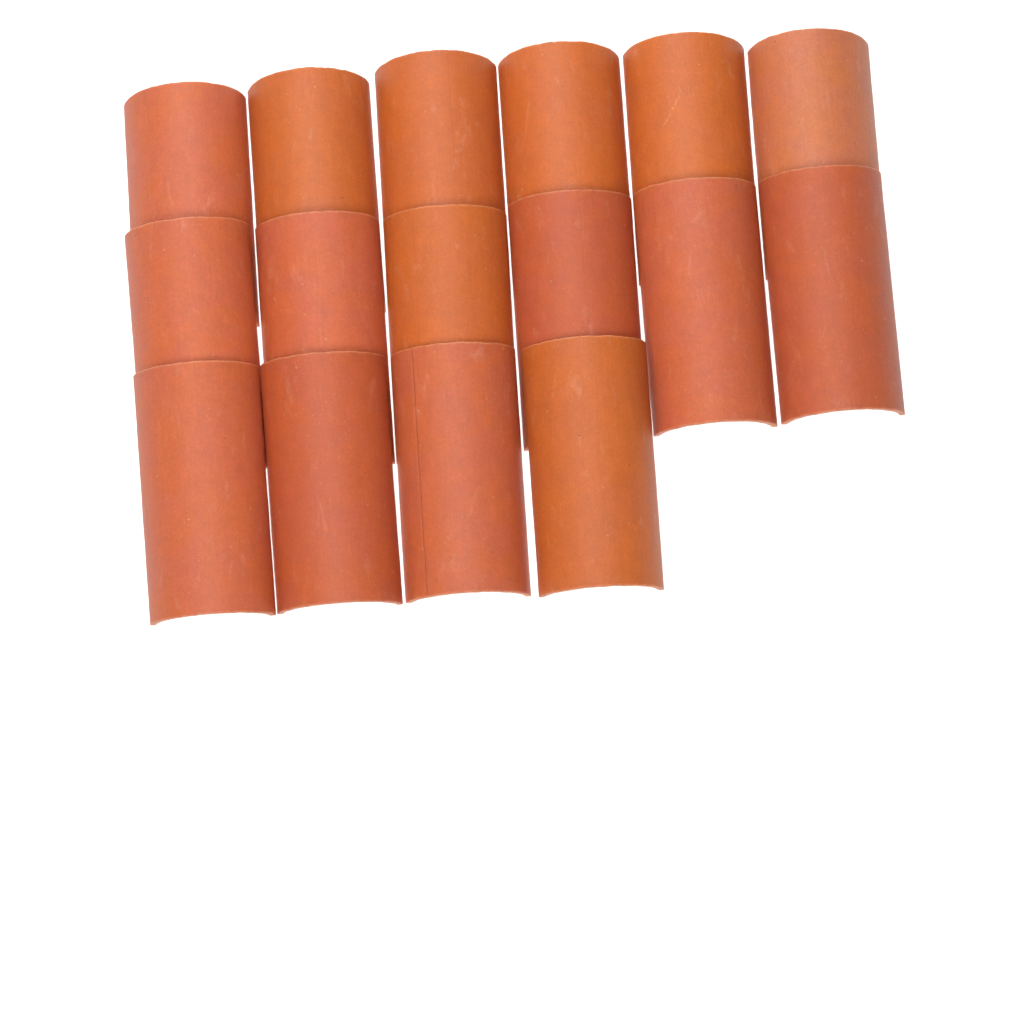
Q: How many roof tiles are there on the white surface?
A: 16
